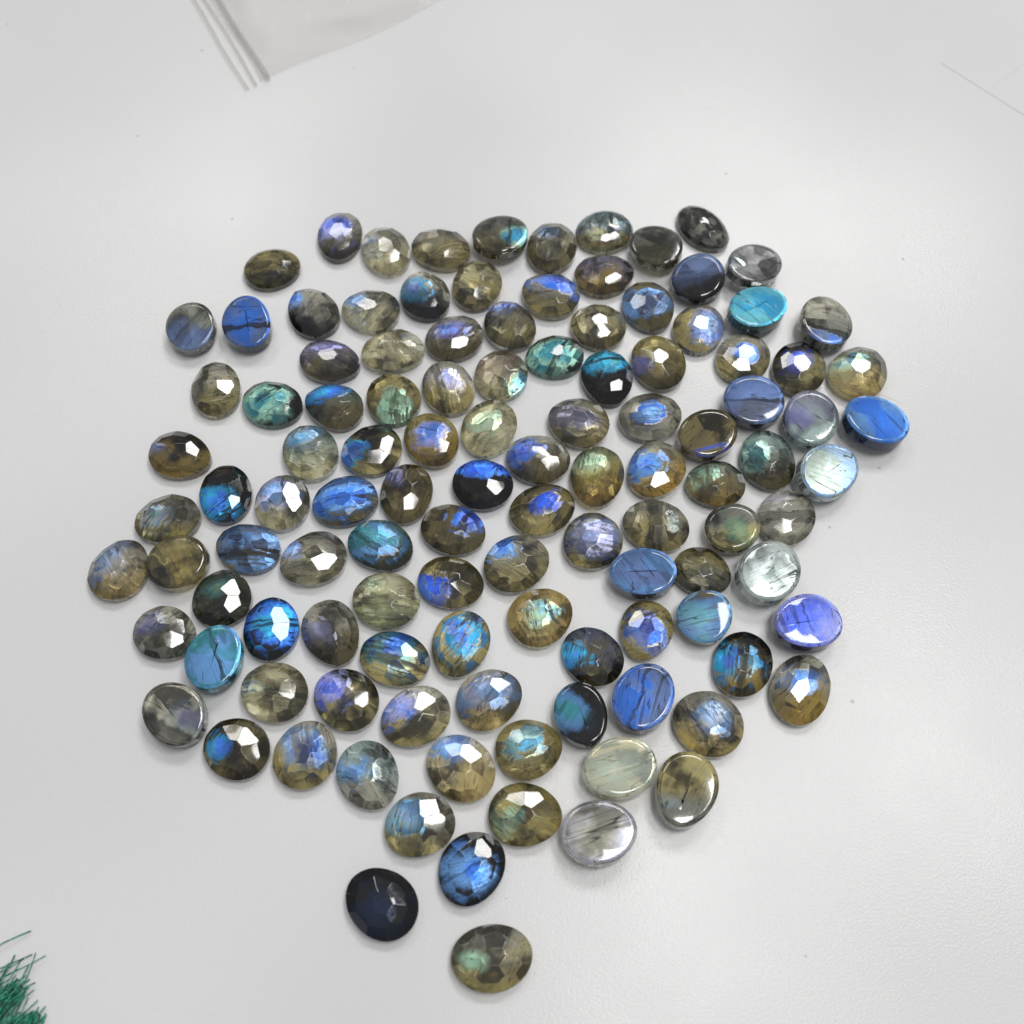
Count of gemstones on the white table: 115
